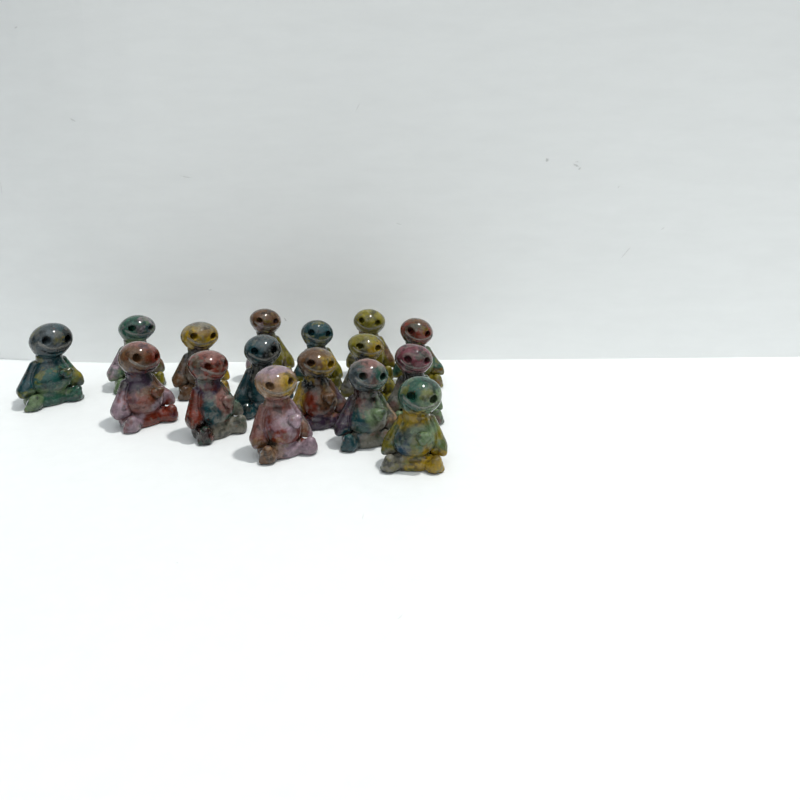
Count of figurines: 16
